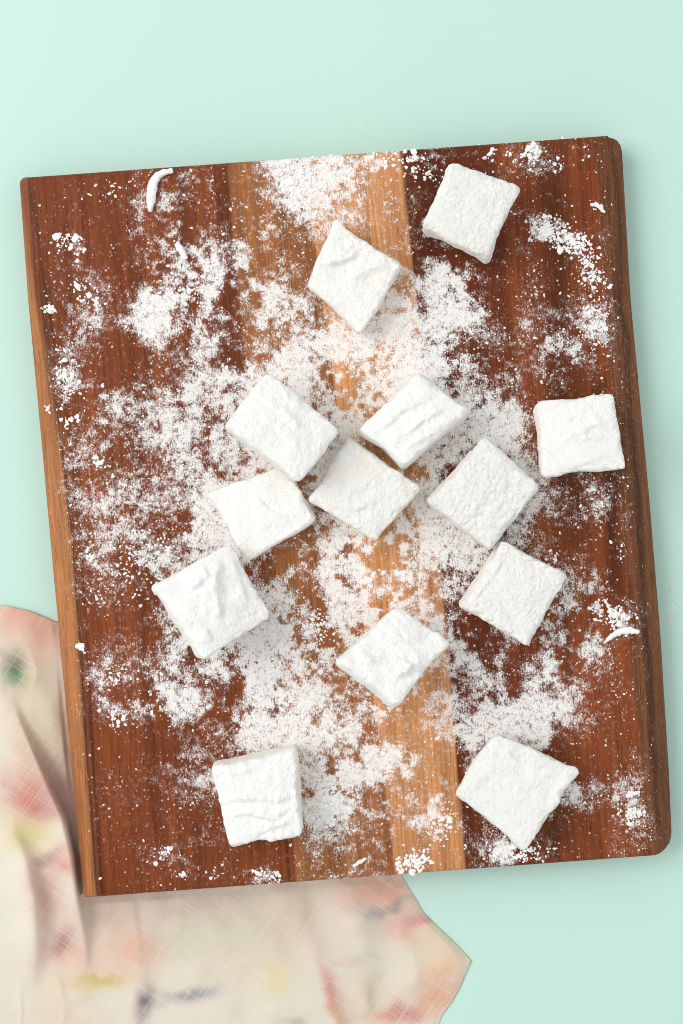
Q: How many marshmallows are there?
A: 13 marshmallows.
